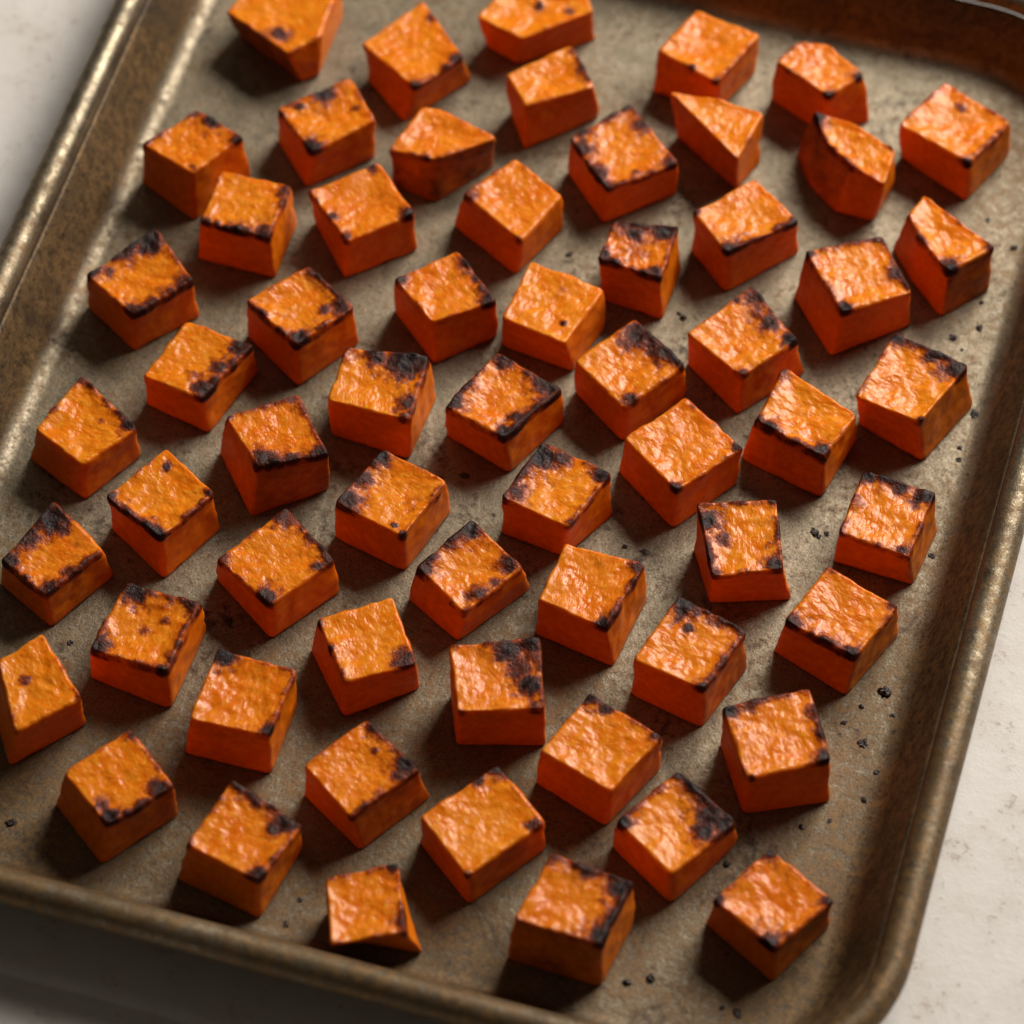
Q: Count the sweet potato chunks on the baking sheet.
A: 60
